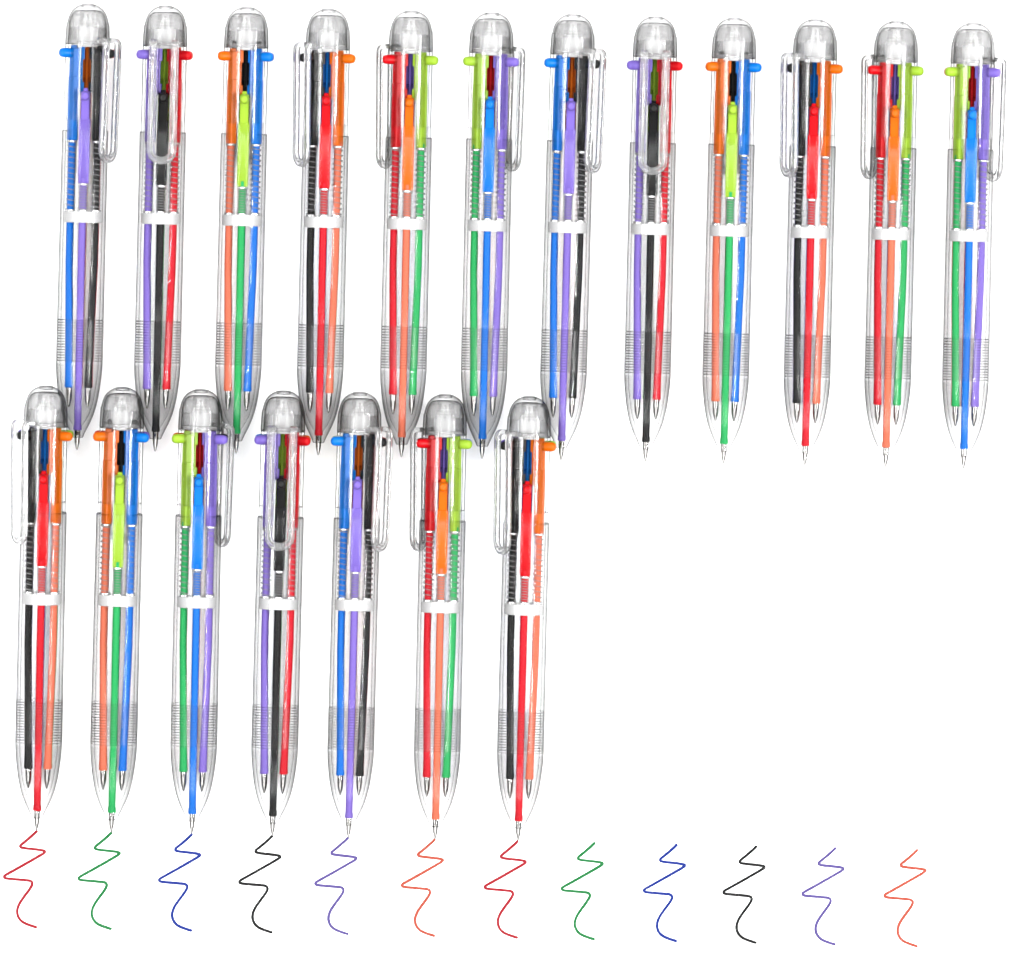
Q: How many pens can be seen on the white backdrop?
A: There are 19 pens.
